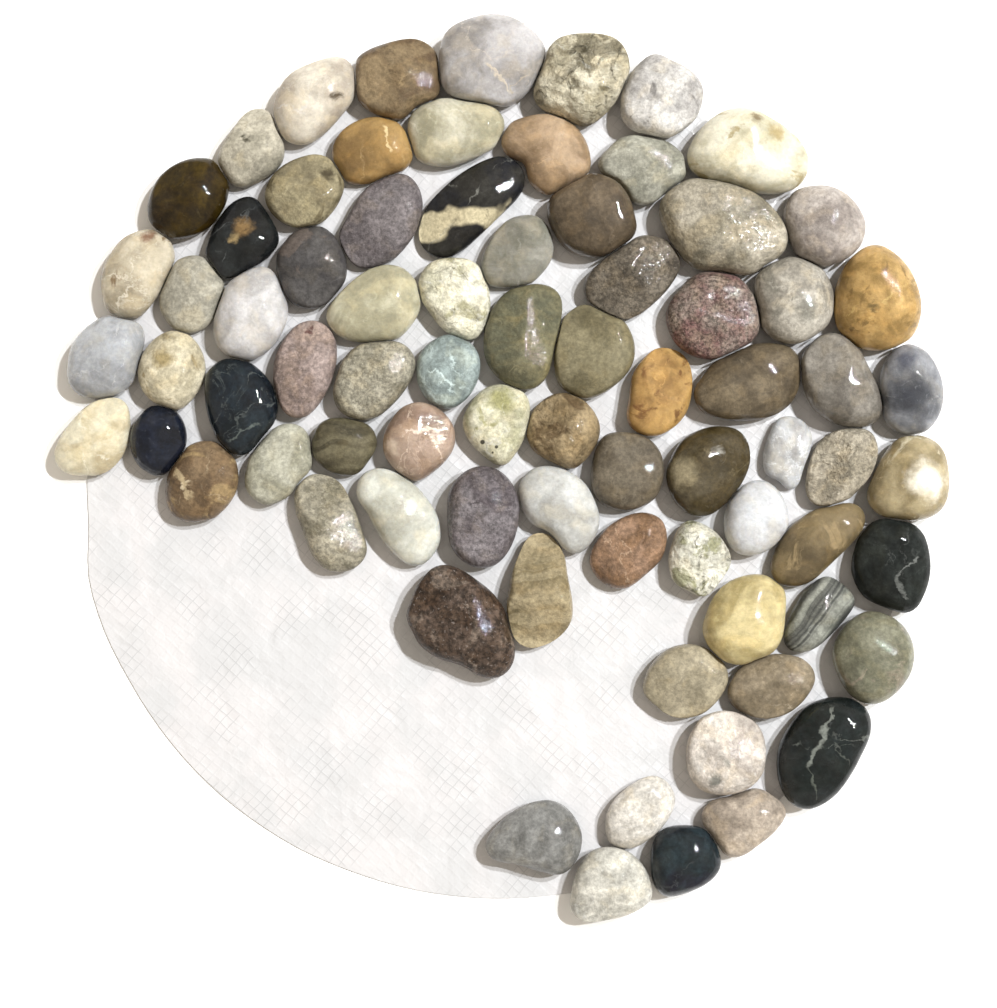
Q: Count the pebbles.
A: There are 78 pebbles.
